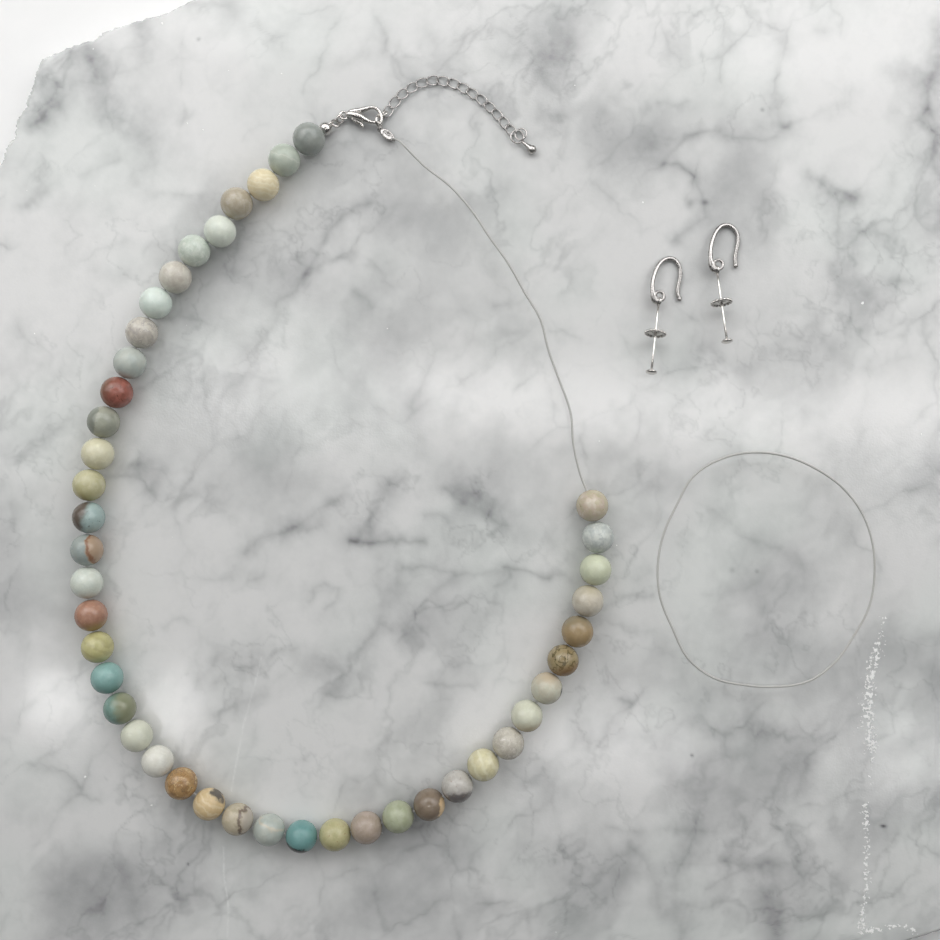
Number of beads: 43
